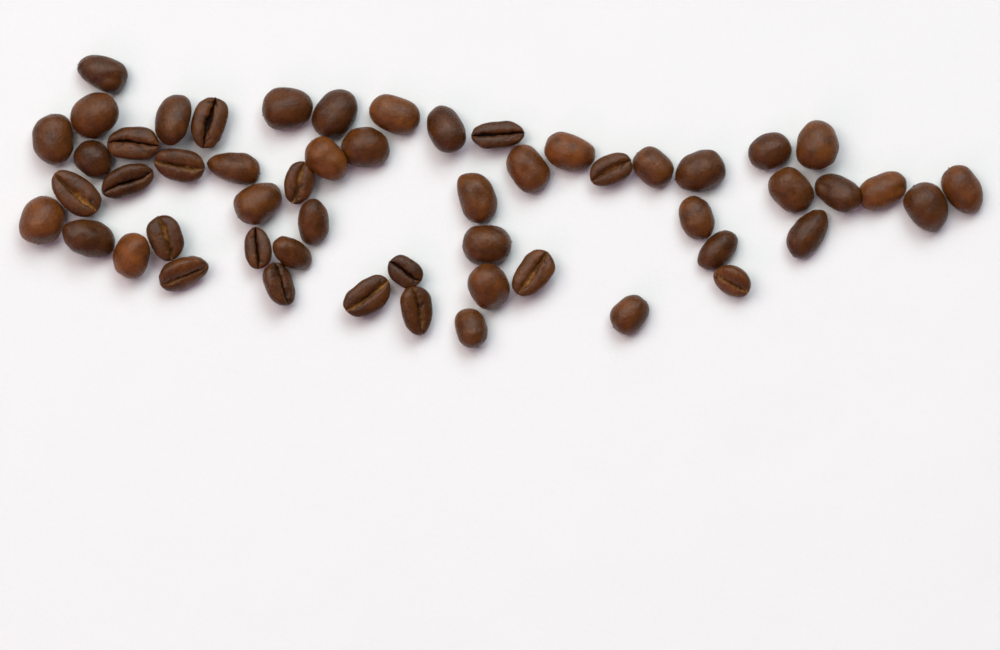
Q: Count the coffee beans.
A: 54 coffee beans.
